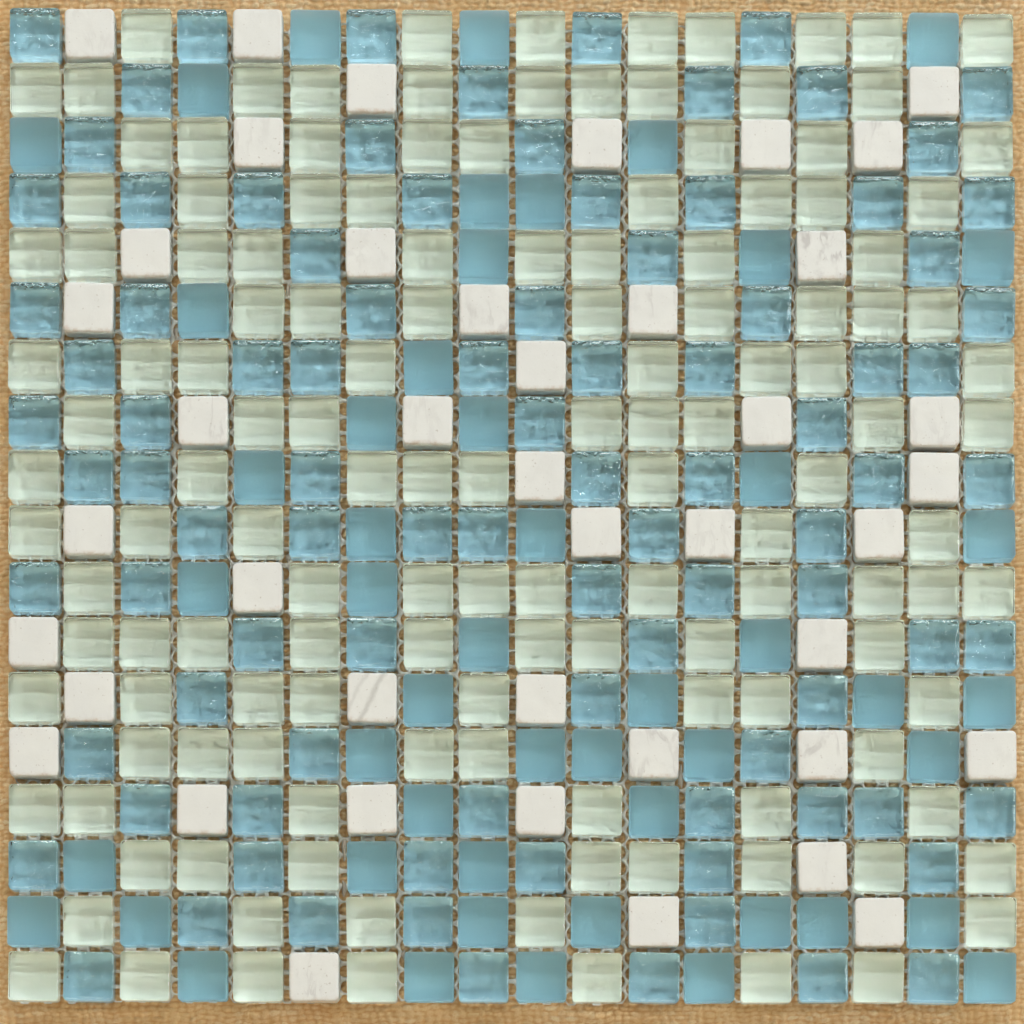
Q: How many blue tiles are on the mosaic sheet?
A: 144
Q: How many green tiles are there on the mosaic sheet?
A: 138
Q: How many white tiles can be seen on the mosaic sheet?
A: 42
